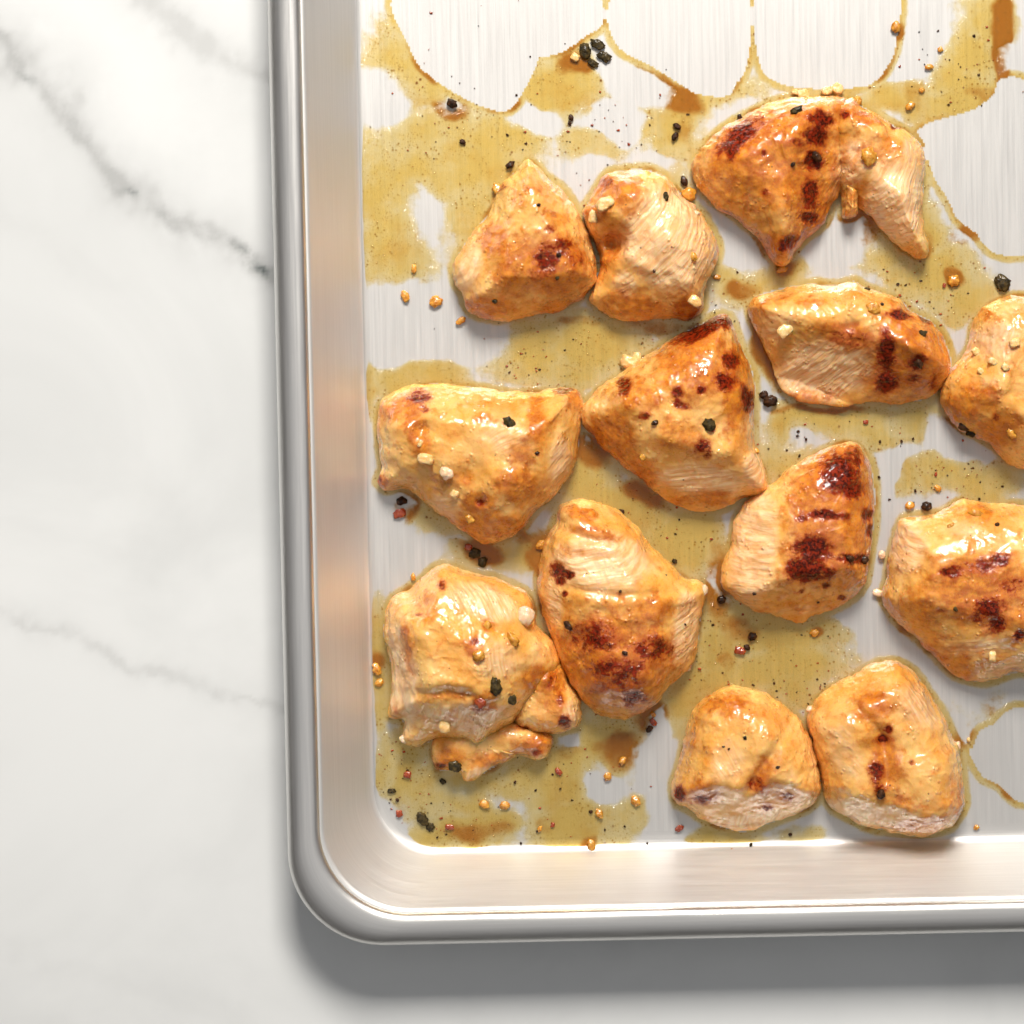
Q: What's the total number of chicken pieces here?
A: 13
